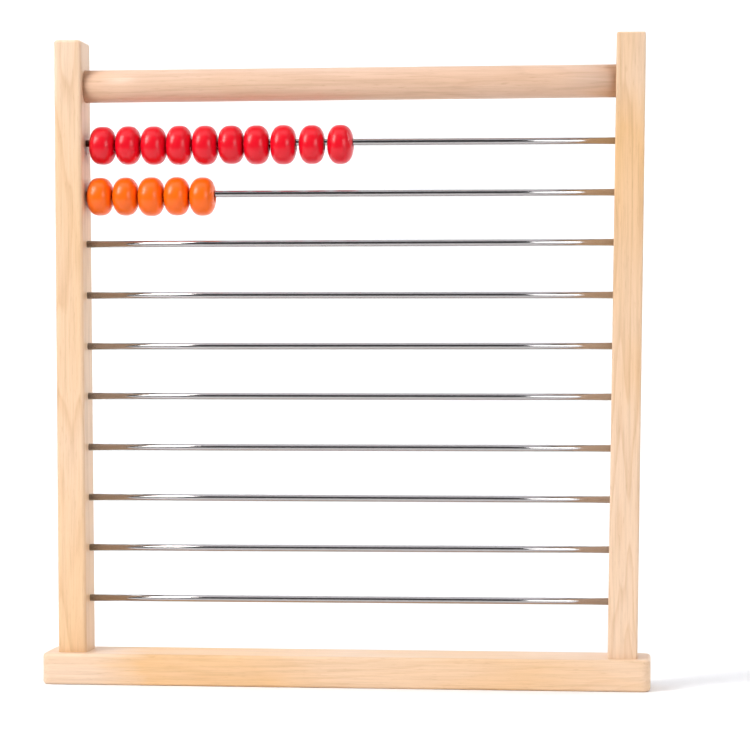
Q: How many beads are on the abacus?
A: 15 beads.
